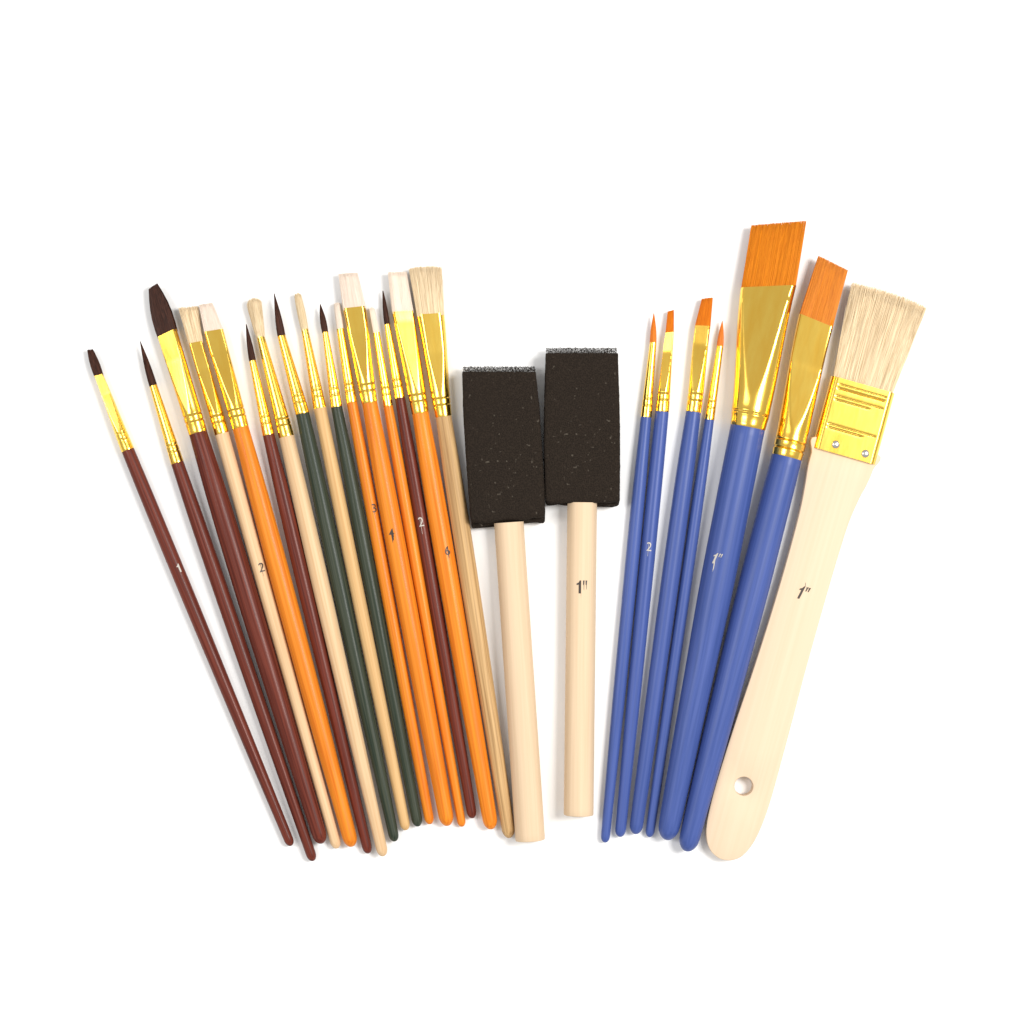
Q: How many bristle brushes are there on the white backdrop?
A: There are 23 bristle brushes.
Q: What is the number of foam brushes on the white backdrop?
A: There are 2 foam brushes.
